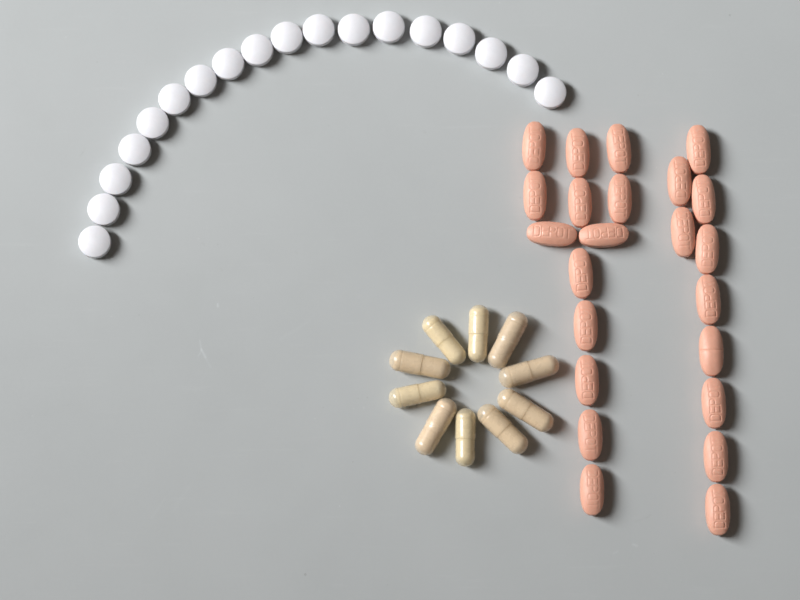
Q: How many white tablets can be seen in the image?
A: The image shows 18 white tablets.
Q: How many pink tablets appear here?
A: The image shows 23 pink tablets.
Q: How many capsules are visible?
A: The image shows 10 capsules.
